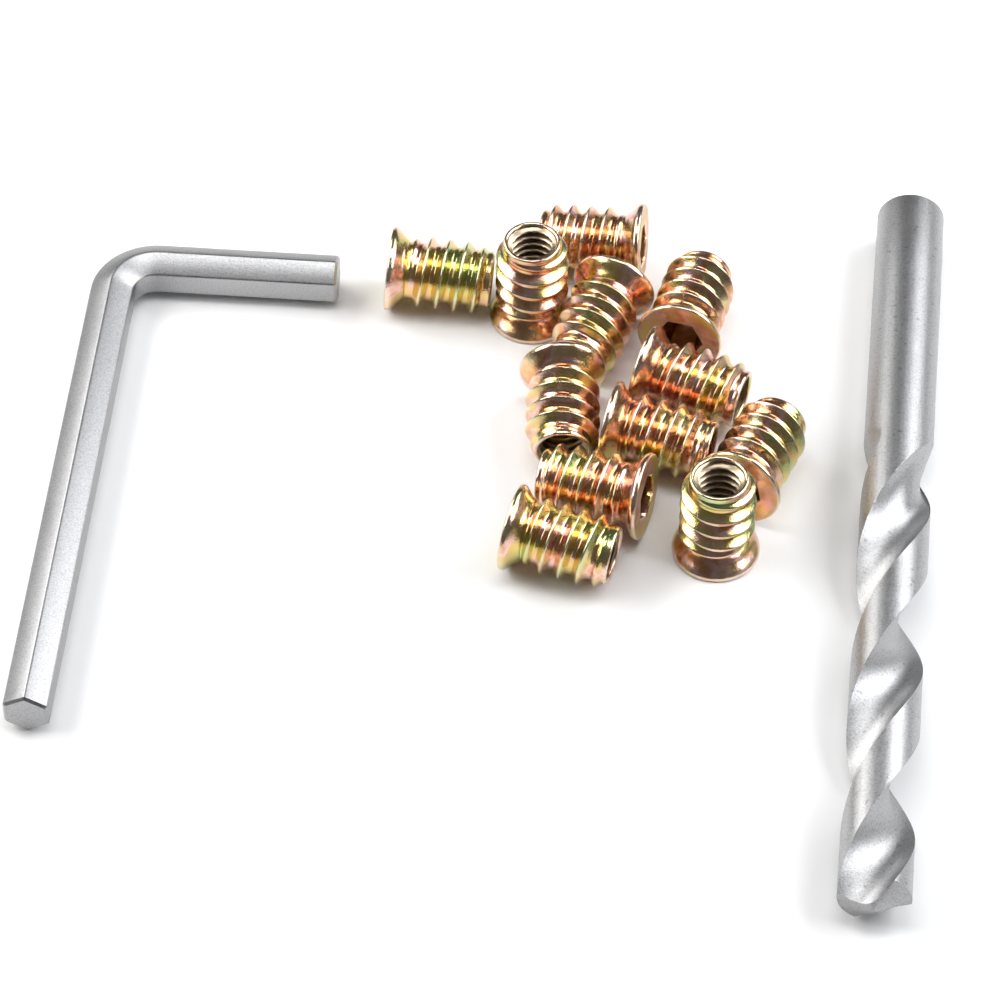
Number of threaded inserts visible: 12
